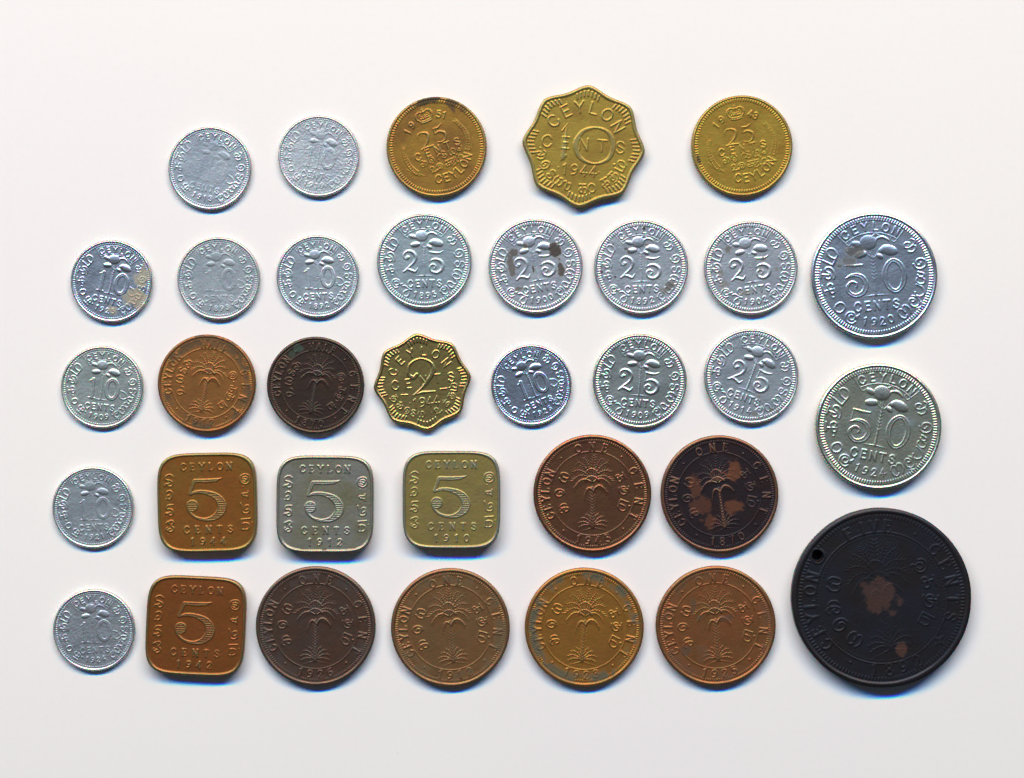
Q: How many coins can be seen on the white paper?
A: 34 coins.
